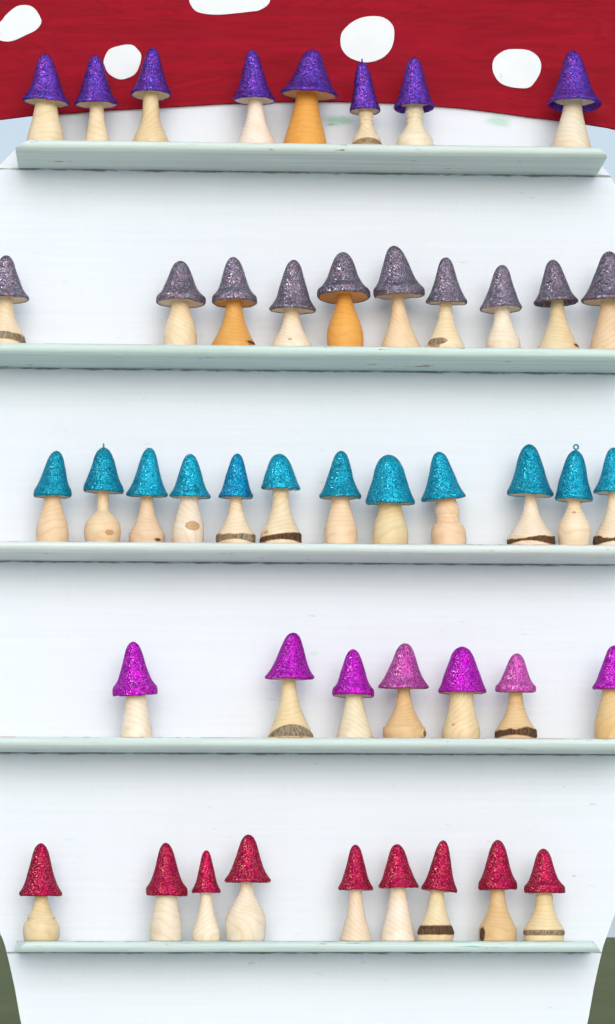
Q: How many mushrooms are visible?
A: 46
